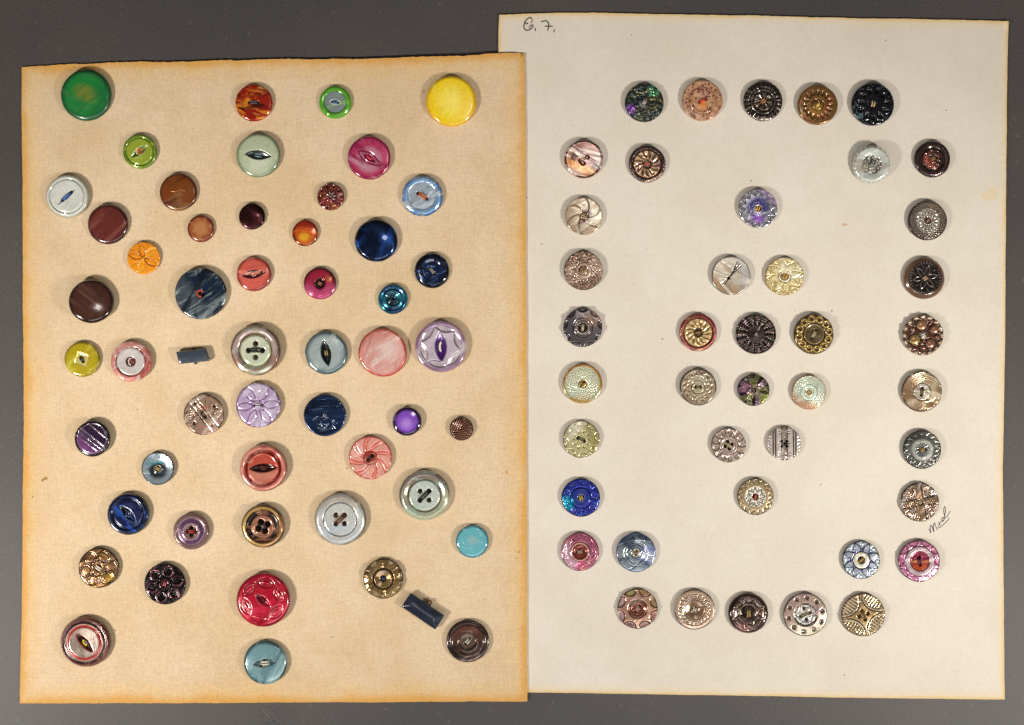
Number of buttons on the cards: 95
